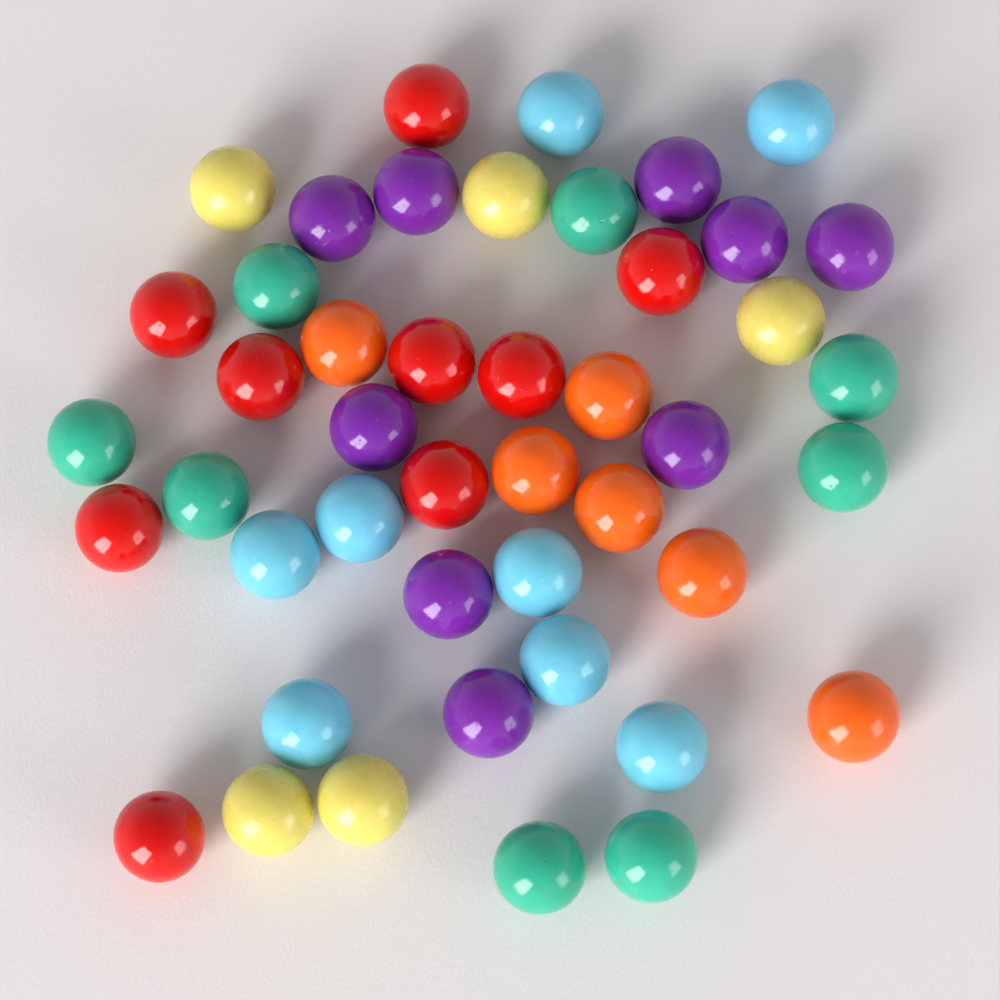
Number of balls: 45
